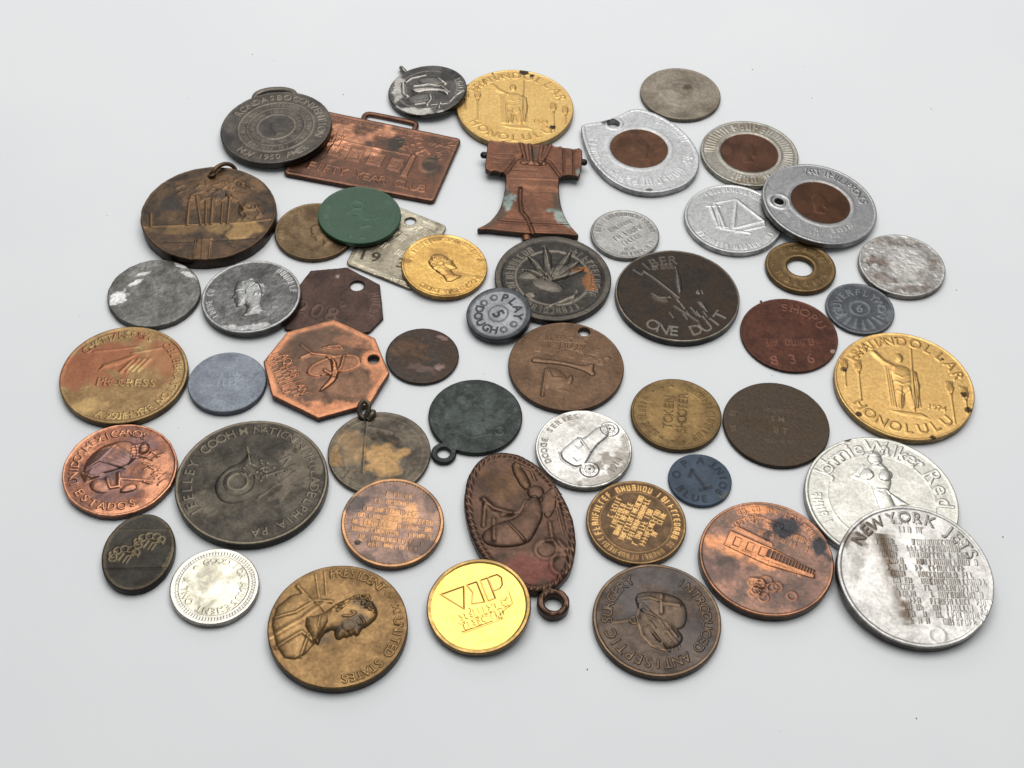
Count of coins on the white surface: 40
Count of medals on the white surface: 6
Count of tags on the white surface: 3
